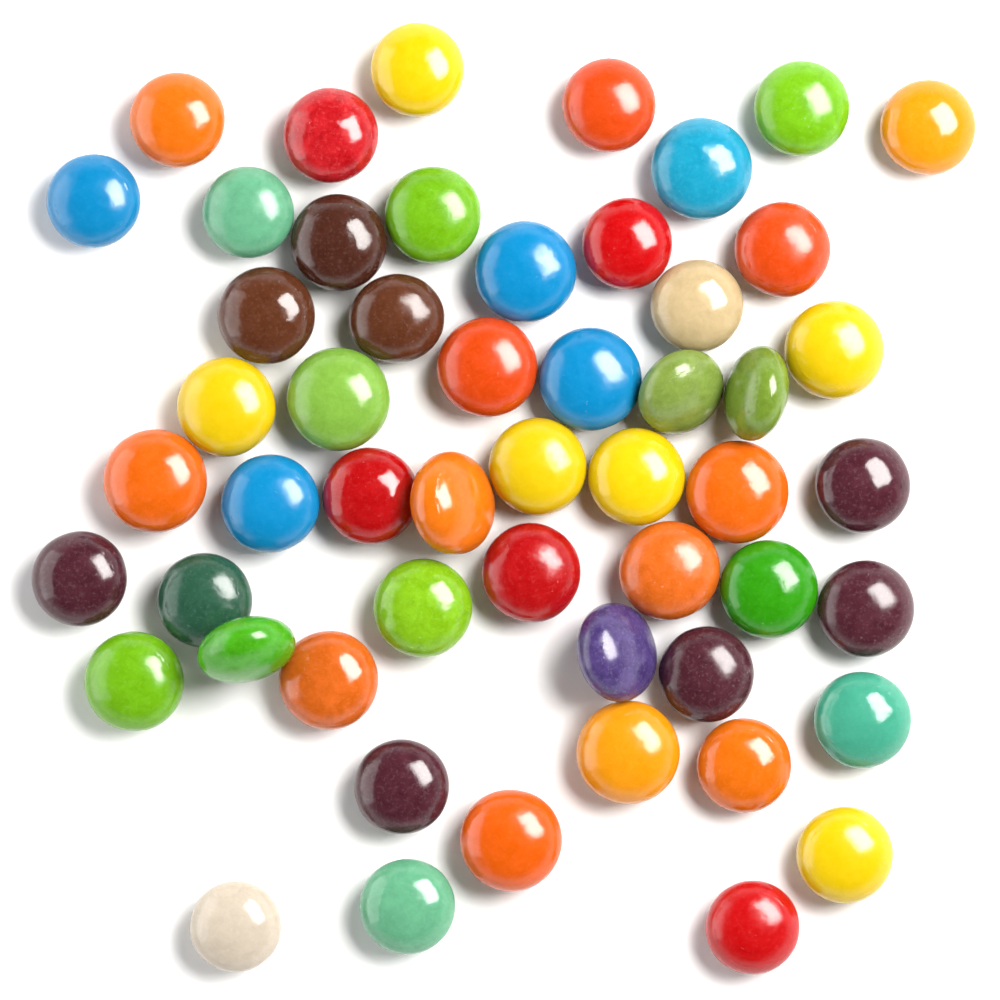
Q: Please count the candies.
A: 53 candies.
